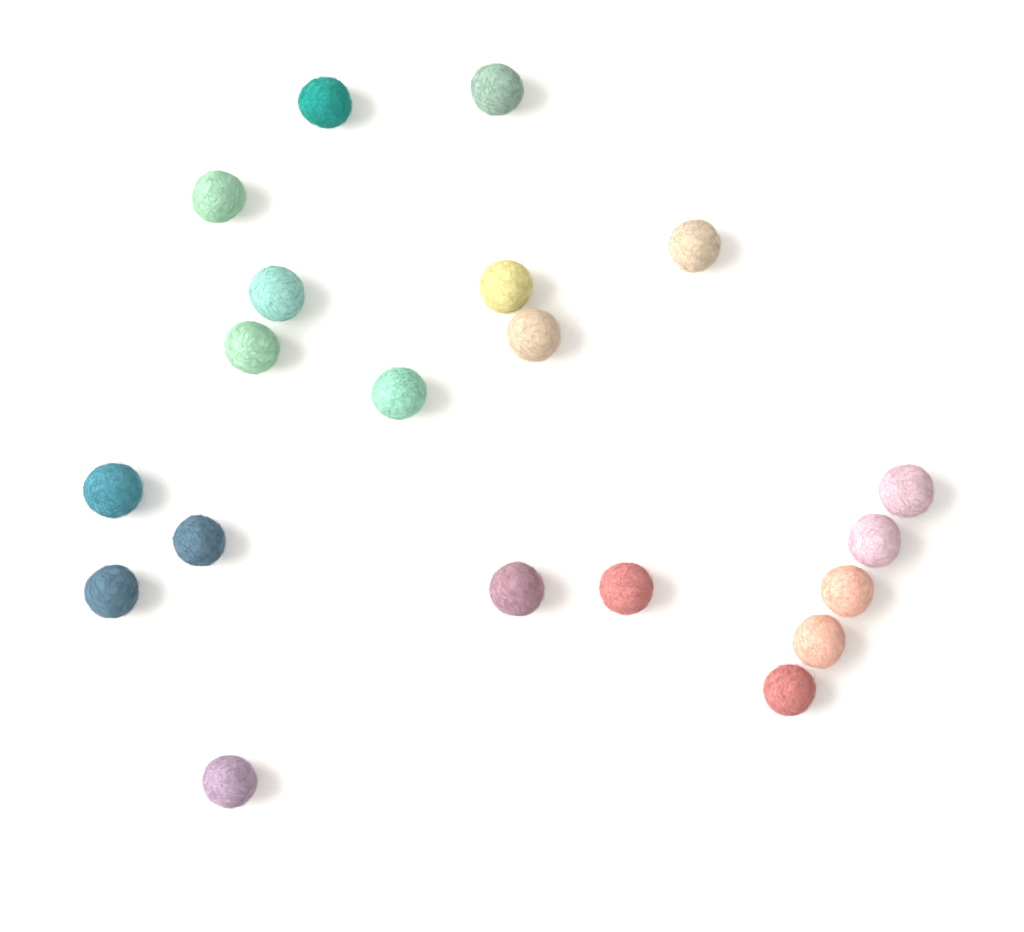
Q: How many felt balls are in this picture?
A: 20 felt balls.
